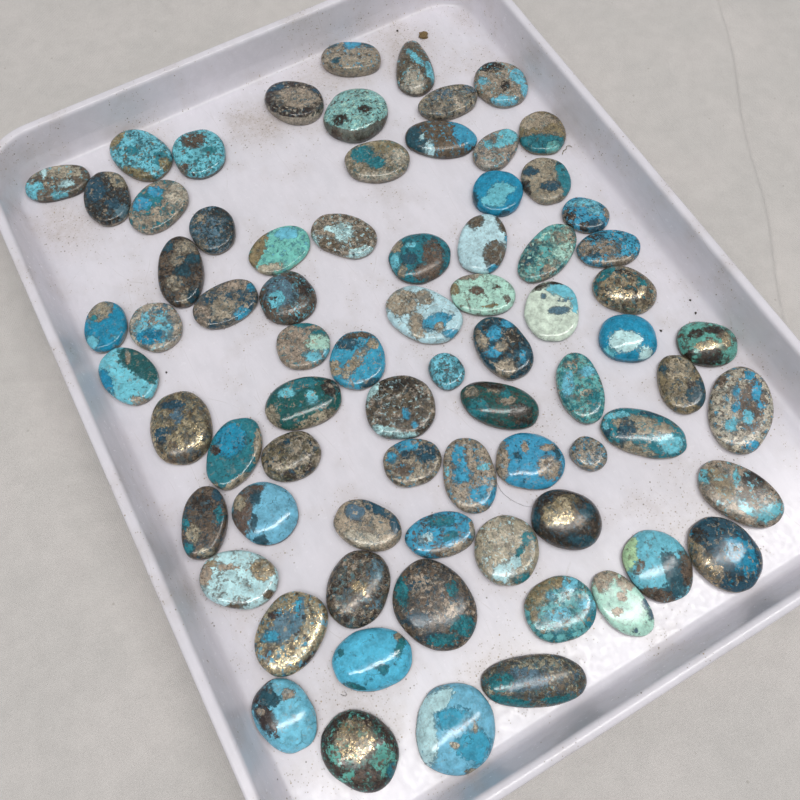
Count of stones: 75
